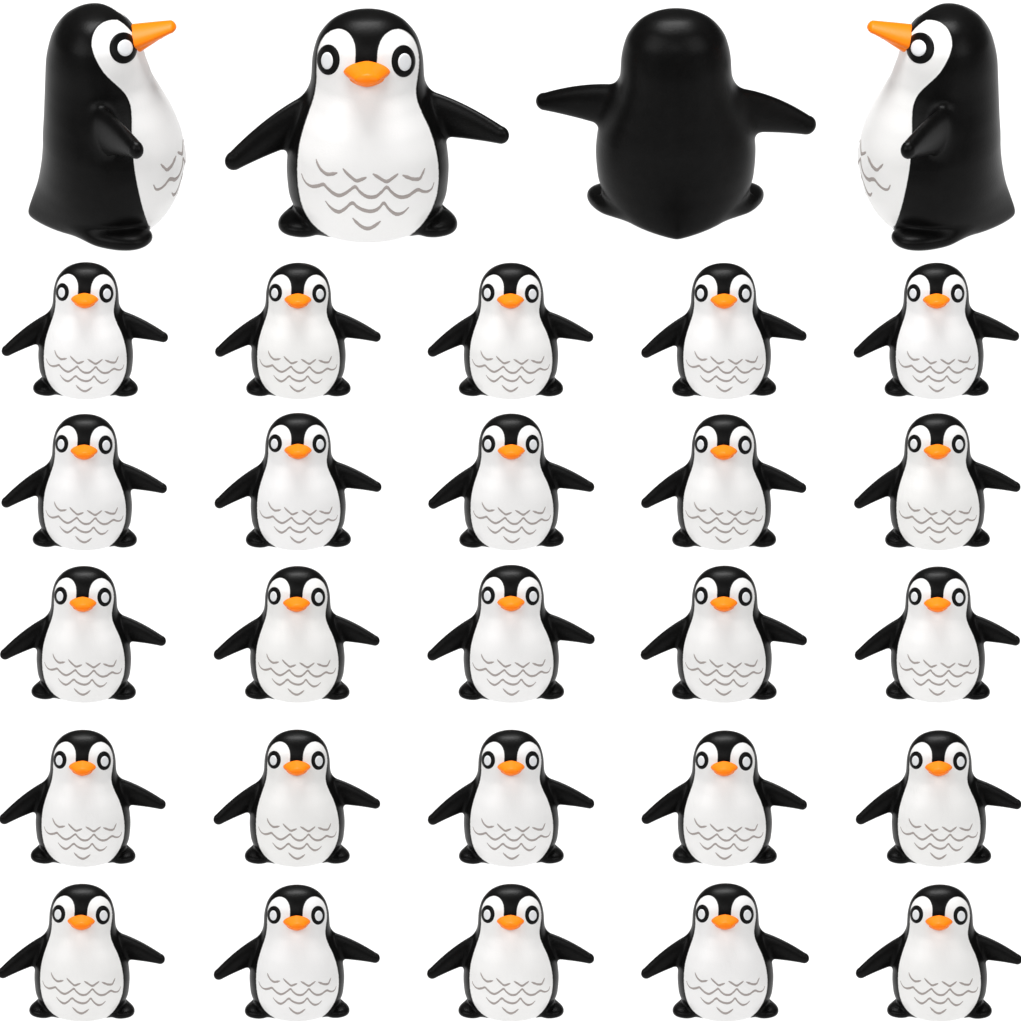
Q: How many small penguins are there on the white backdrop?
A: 25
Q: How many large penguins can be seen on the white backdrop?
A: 4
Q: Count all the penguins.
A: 29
